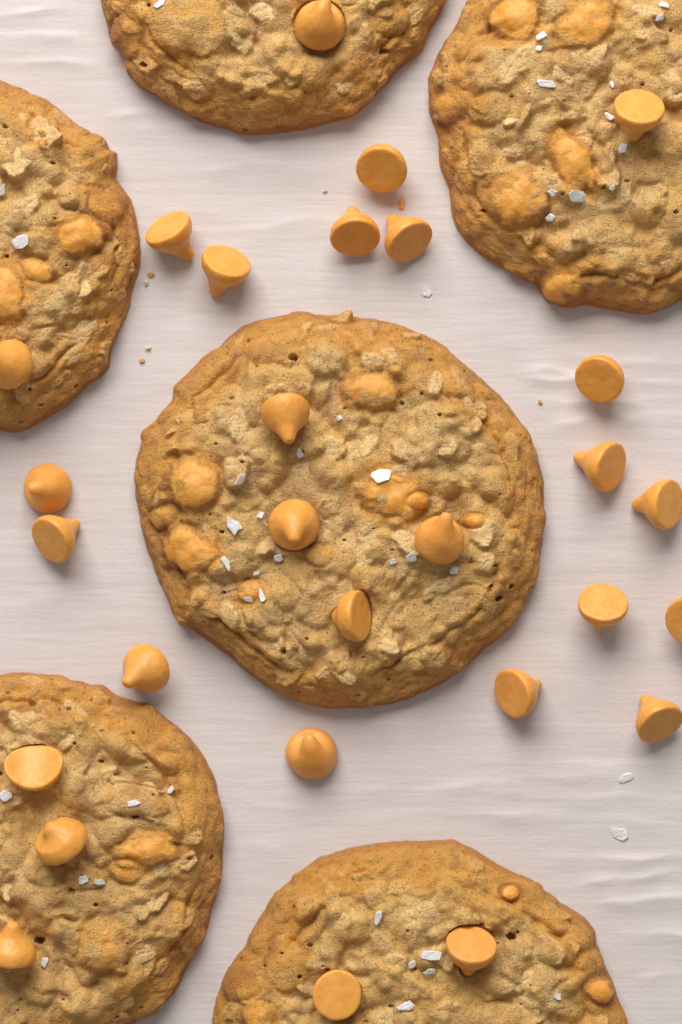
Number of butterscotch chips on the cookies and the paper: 28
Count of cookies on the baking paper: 6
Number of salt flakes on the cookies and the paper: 44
